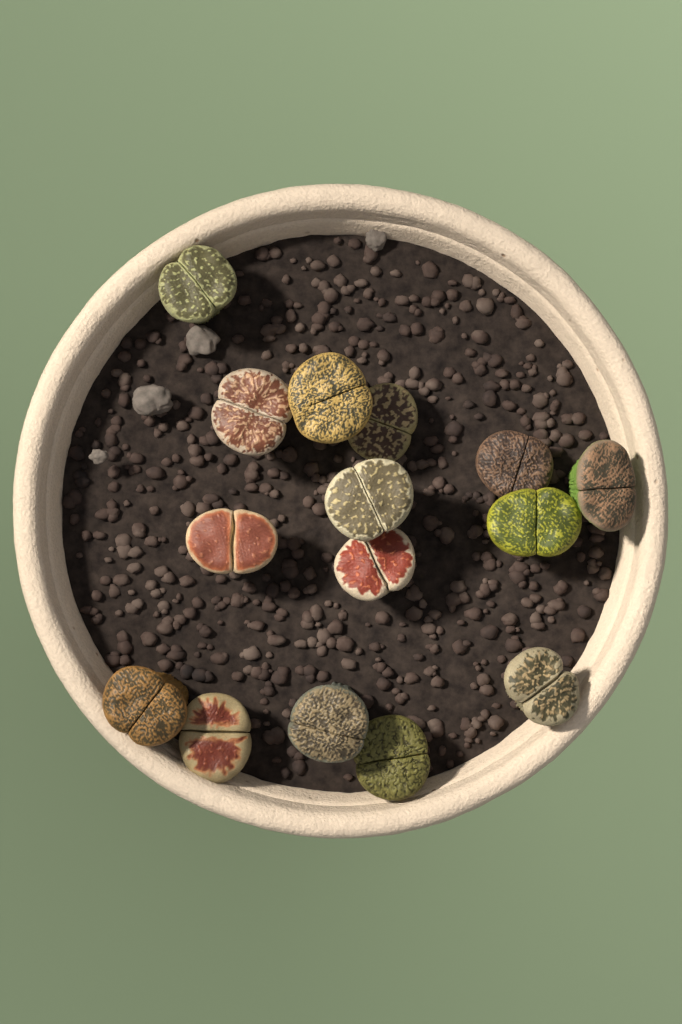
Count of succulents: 15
